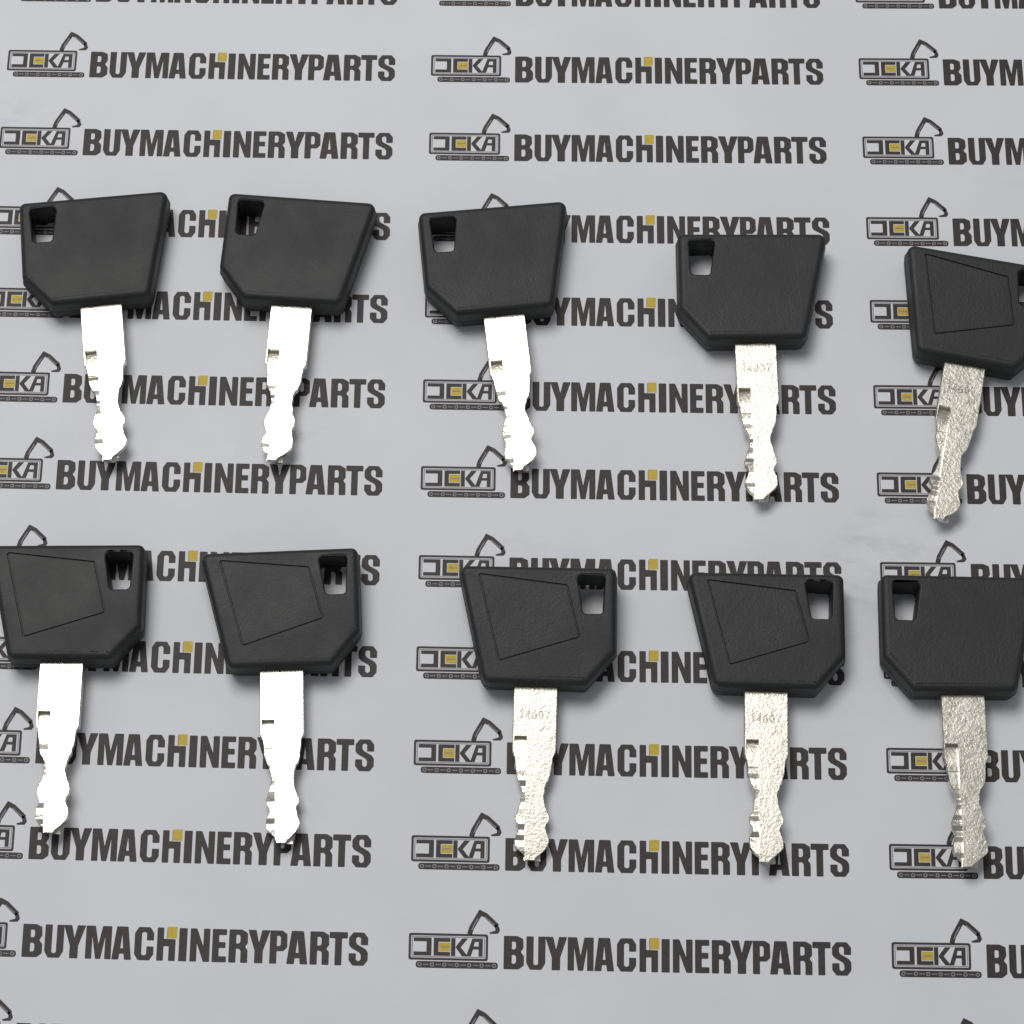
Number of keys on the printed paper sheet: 10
